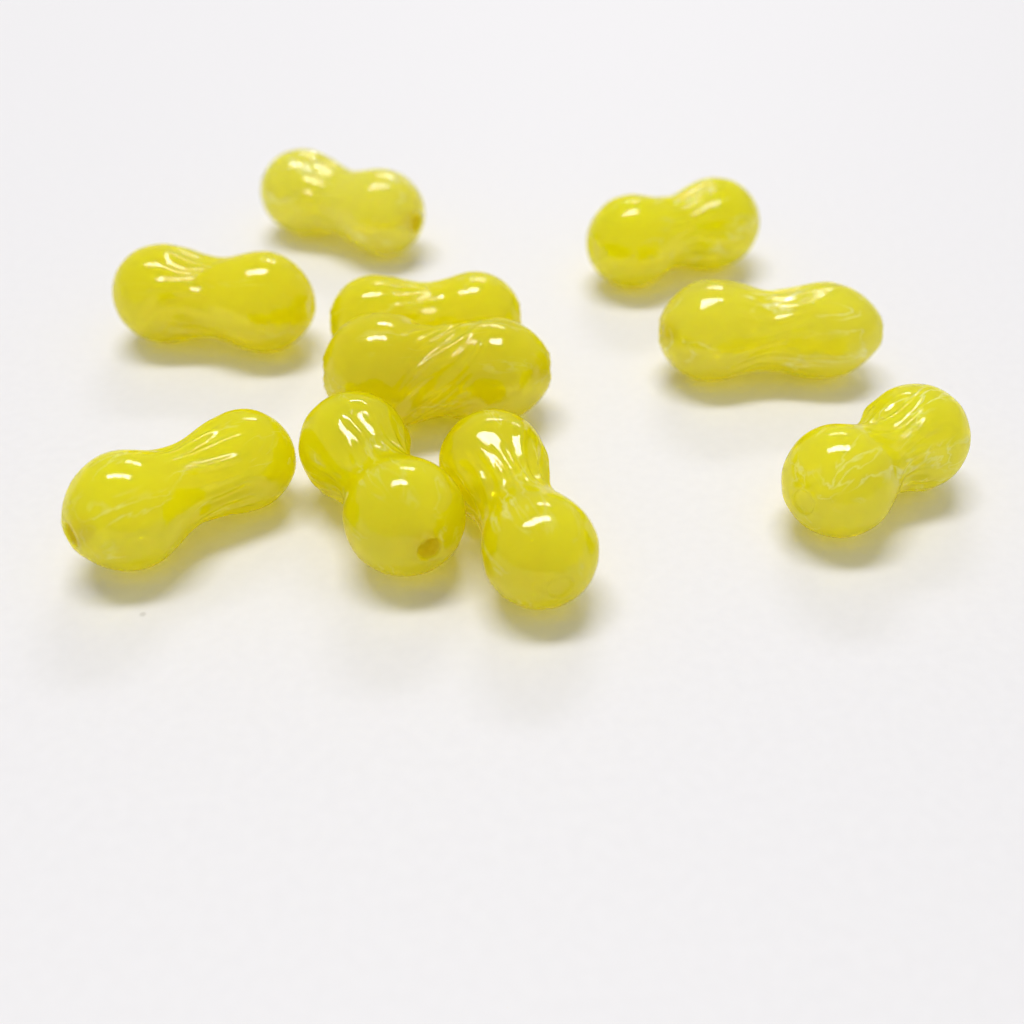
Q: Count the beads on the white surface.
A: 10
